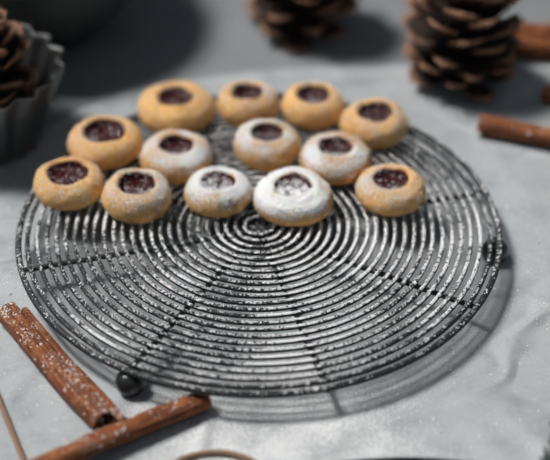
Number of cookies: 13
